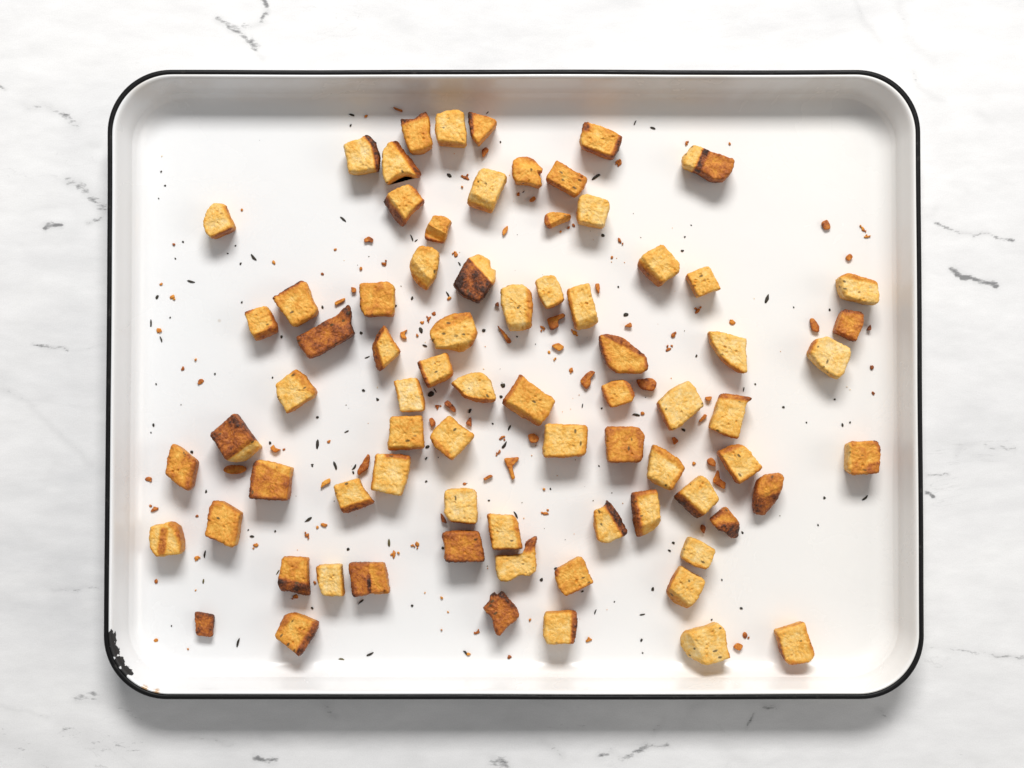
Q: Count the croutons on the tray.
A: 76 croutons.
